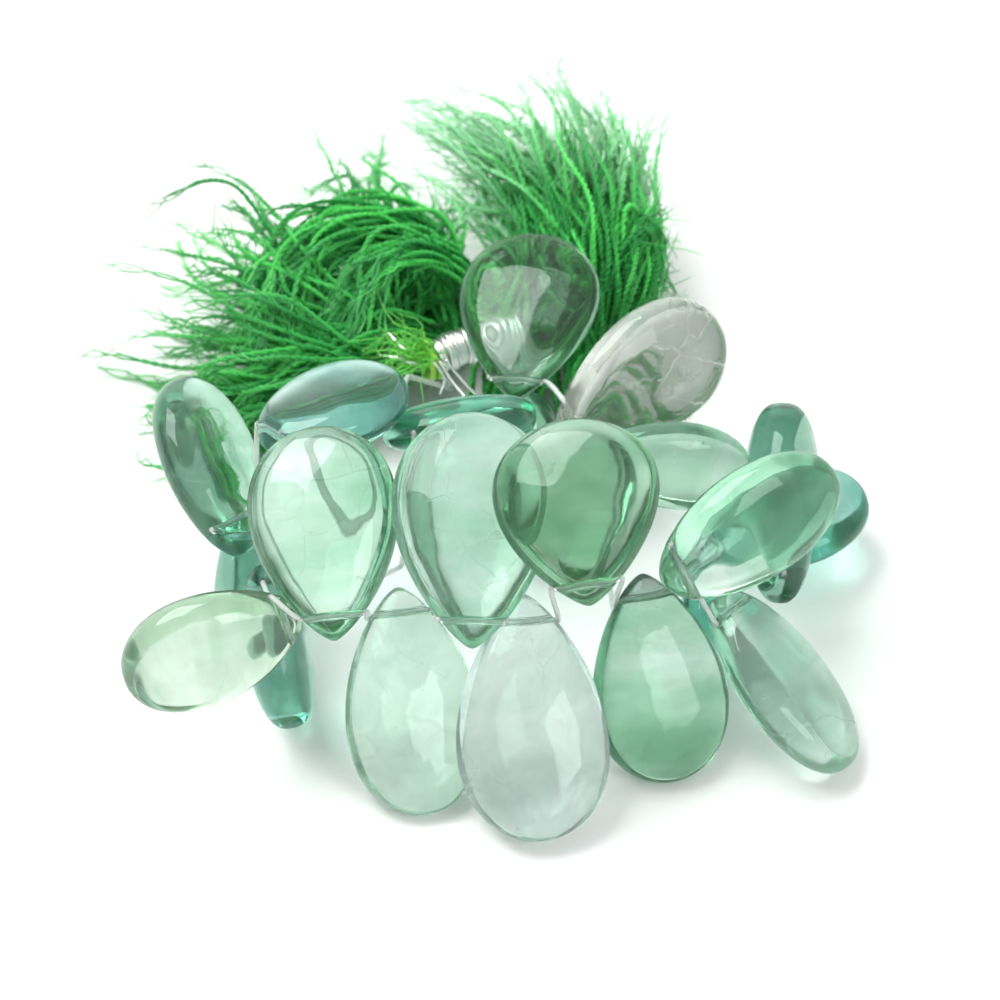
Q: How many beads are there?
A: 21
